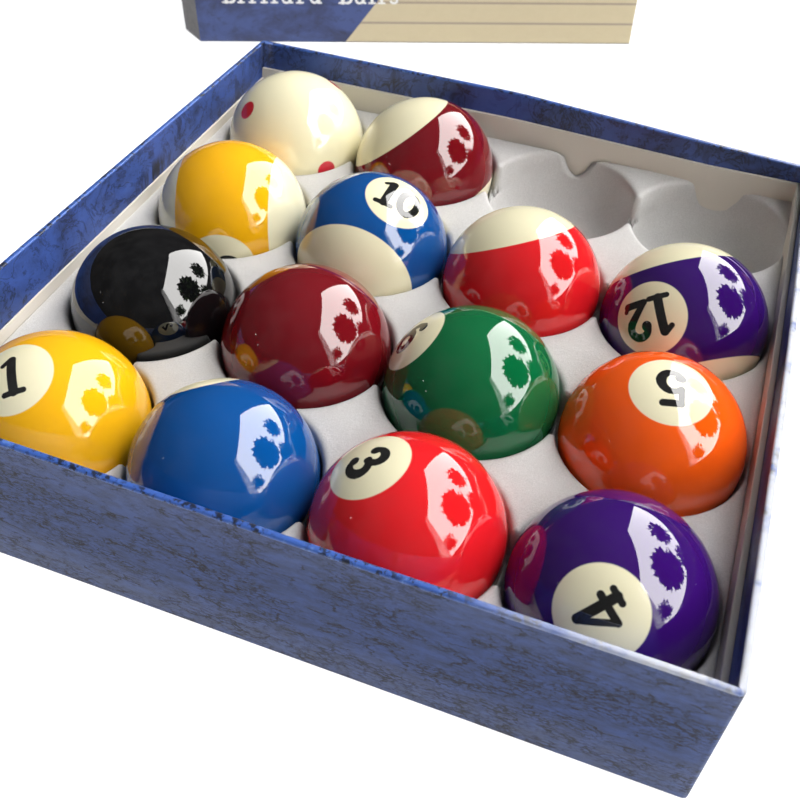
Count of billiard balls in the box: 14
